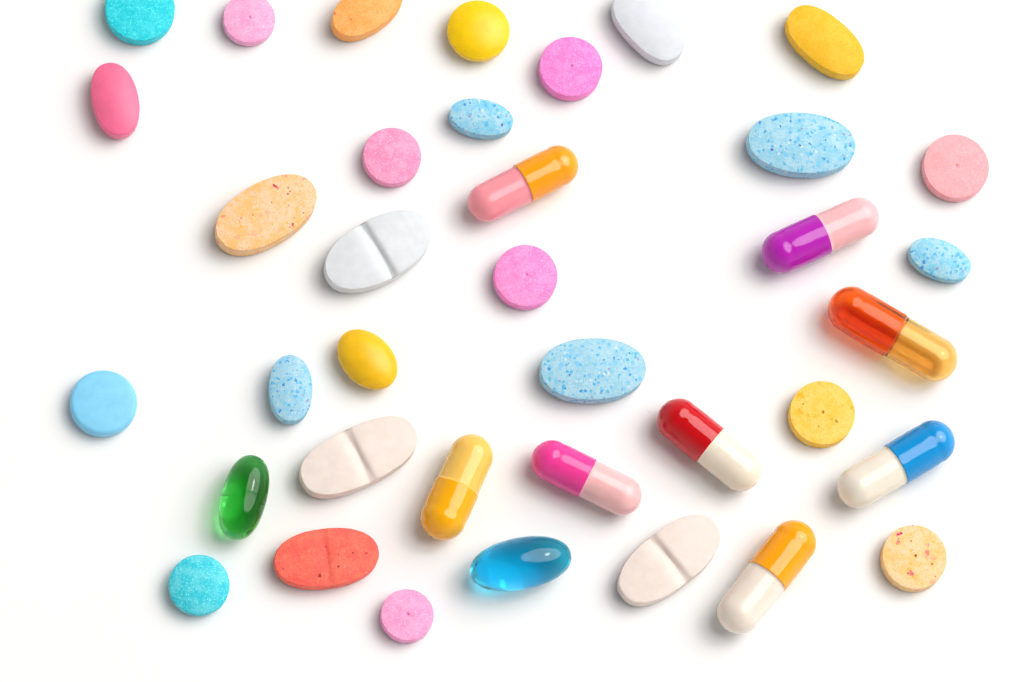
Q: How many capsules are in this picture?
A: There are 10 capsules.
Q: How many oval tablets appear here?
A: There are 15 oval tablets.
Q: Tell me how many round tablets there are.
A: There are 12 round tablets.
